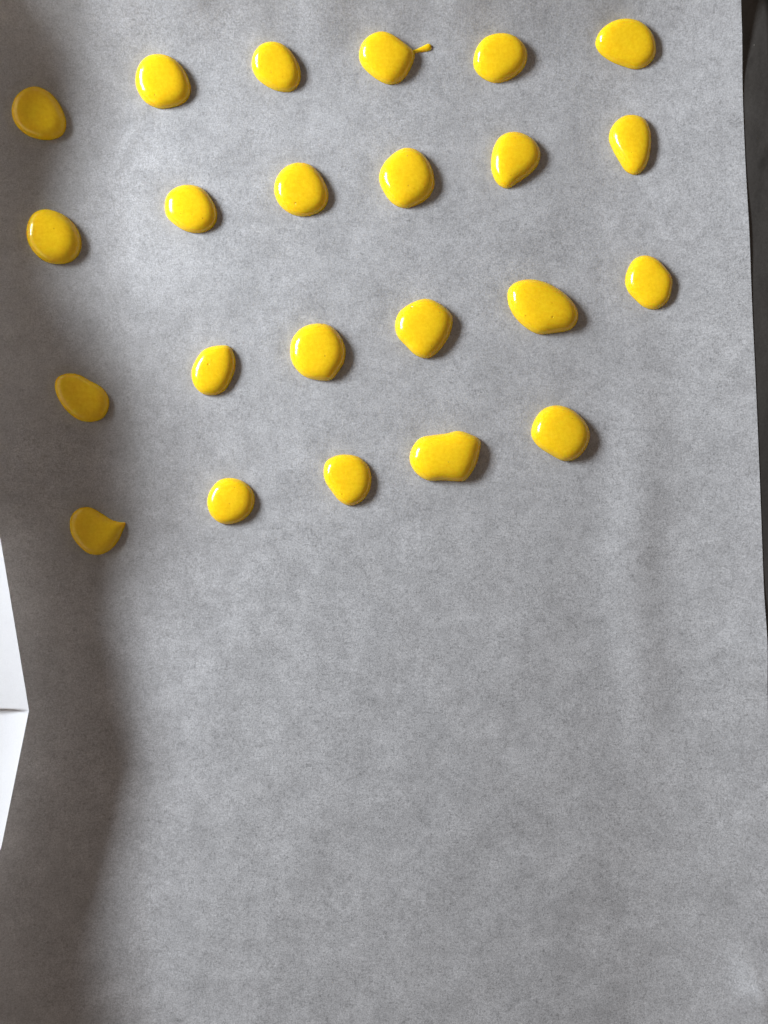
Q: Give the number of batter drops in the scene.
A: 23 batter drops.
